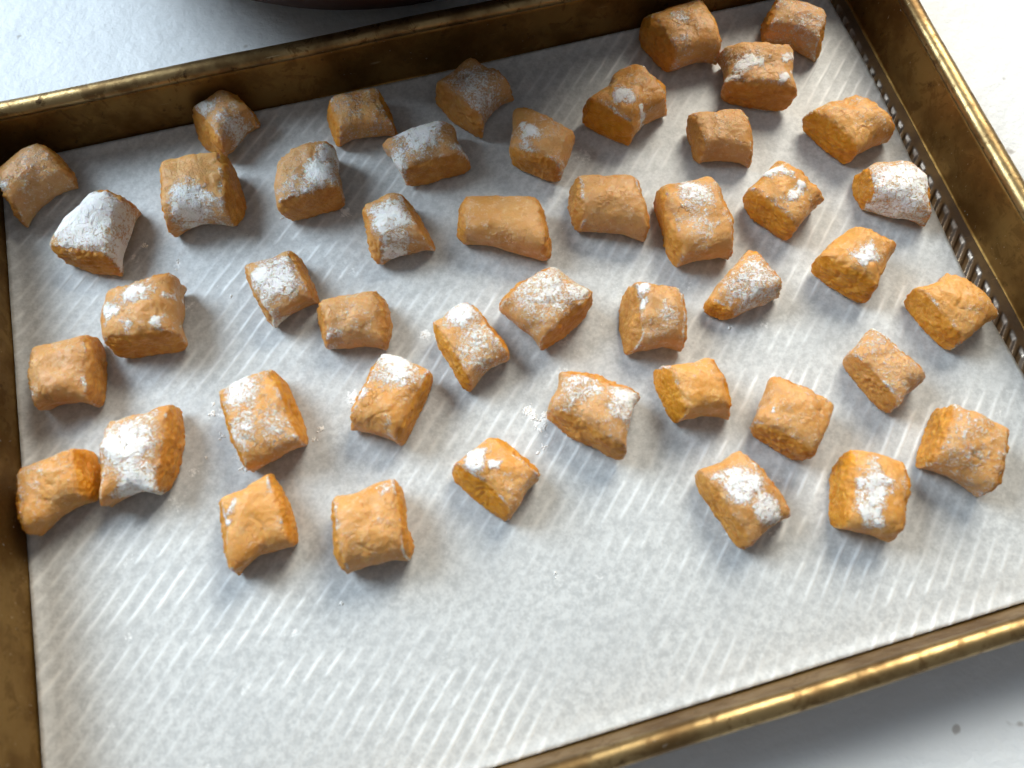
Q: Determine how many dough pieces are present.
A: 45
